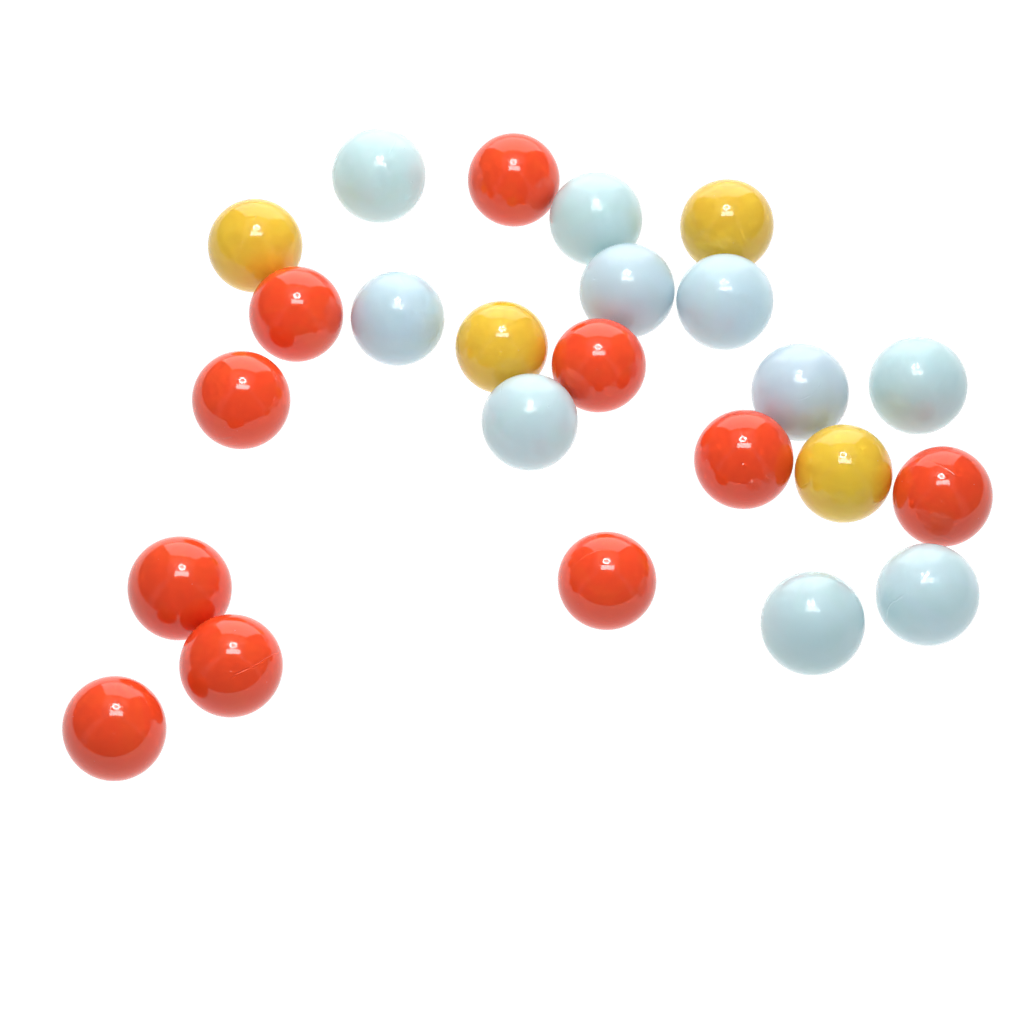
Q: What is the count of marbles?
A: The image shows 24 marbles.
